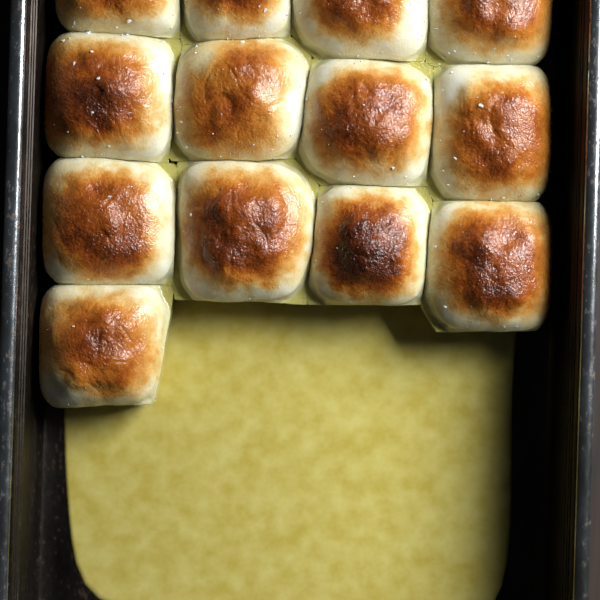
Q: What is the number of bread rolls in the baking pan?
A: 13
